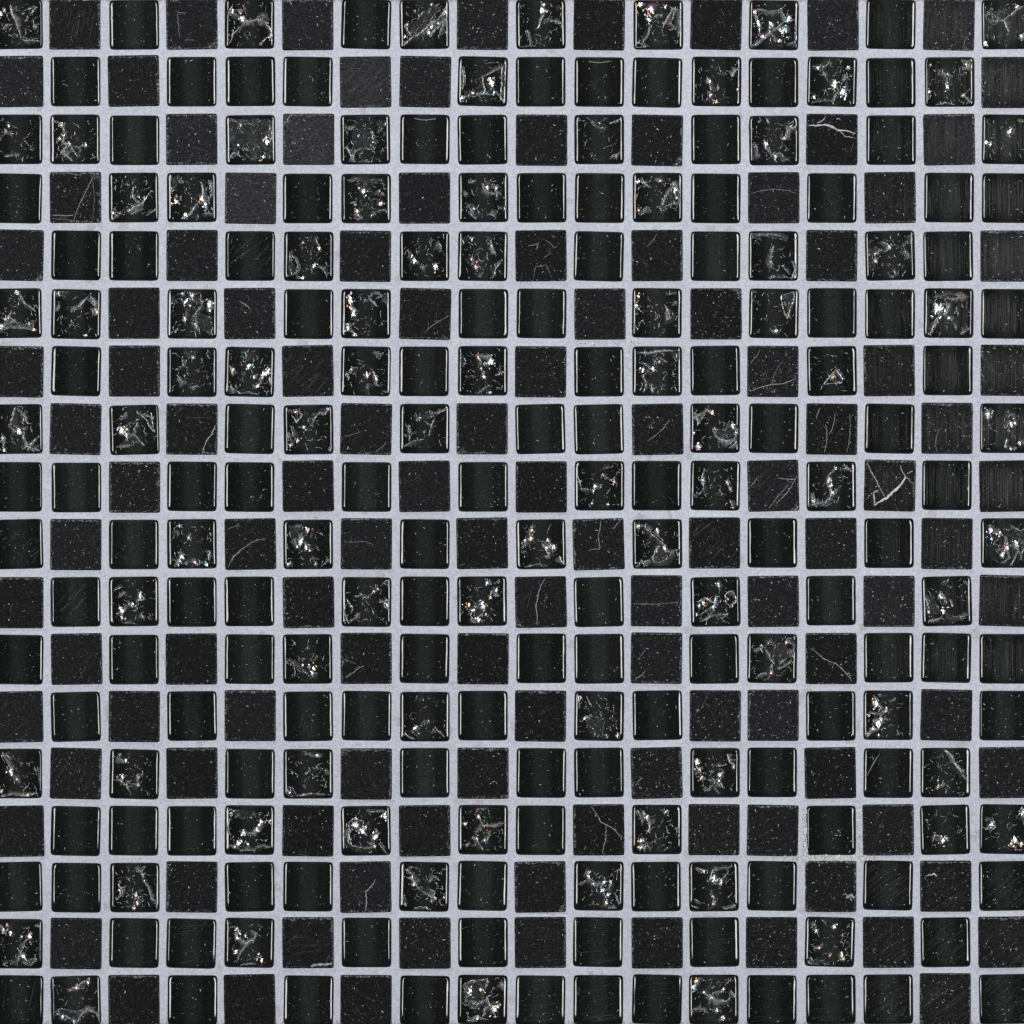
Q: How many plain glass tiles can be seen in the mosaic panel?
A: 122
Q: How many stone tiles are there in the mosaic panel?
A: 116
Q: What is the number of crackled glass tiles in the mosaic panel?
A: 86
